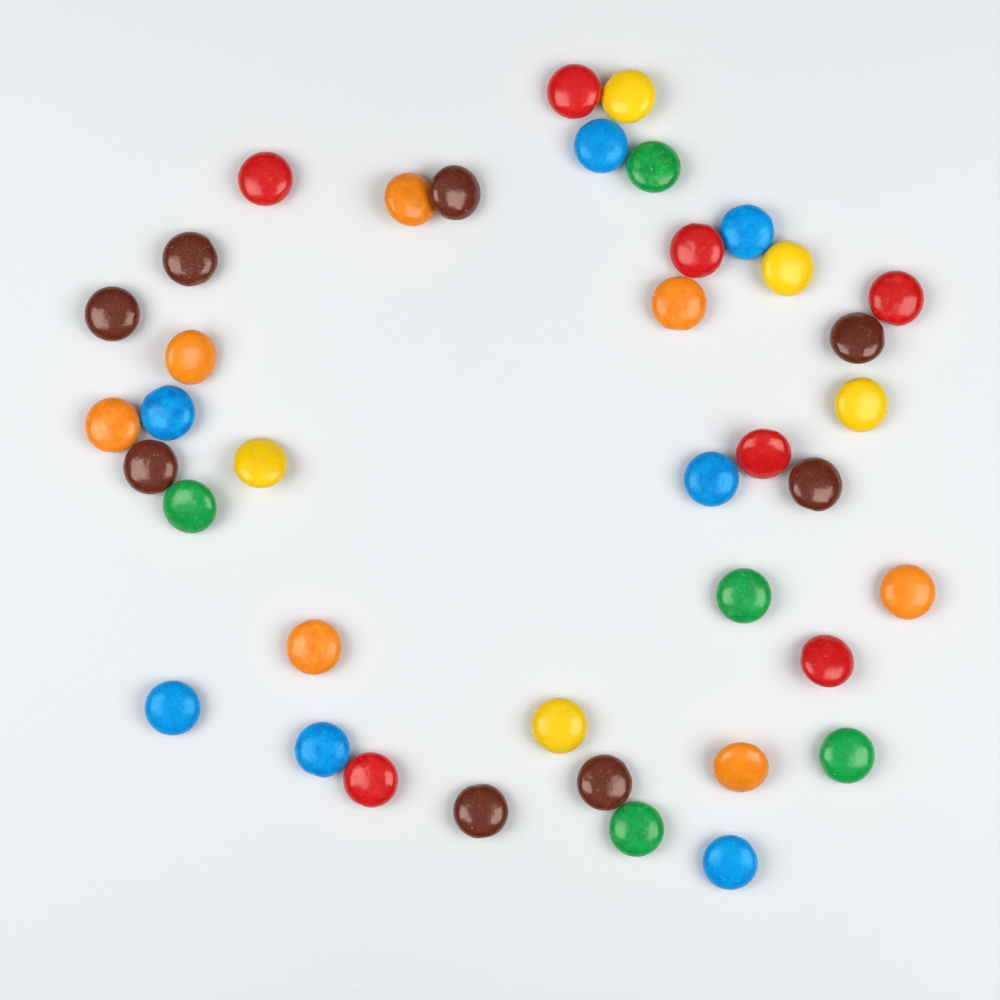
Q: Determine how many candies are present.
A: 39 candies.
